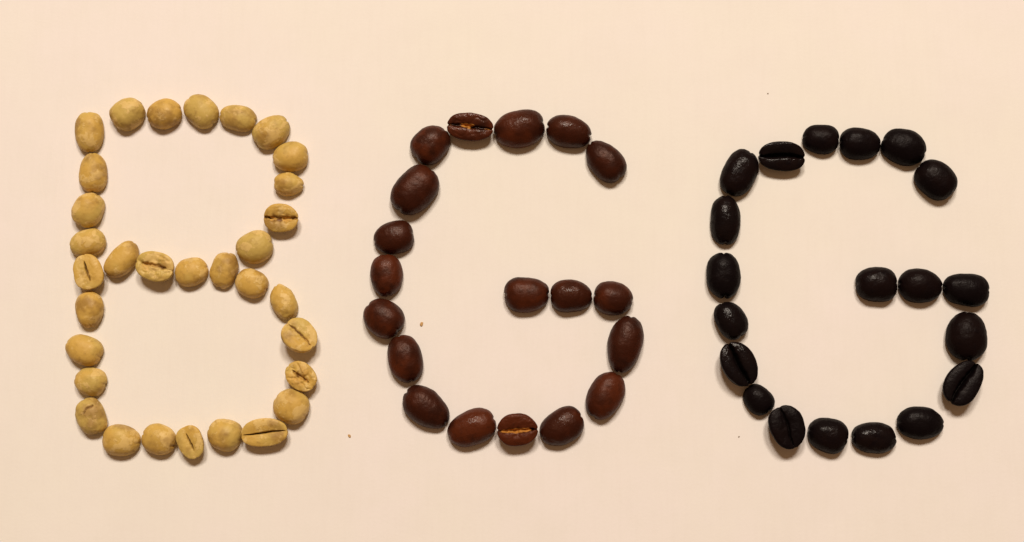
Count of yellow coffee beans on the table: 32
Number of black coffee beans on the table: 20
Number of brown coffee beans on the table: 19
